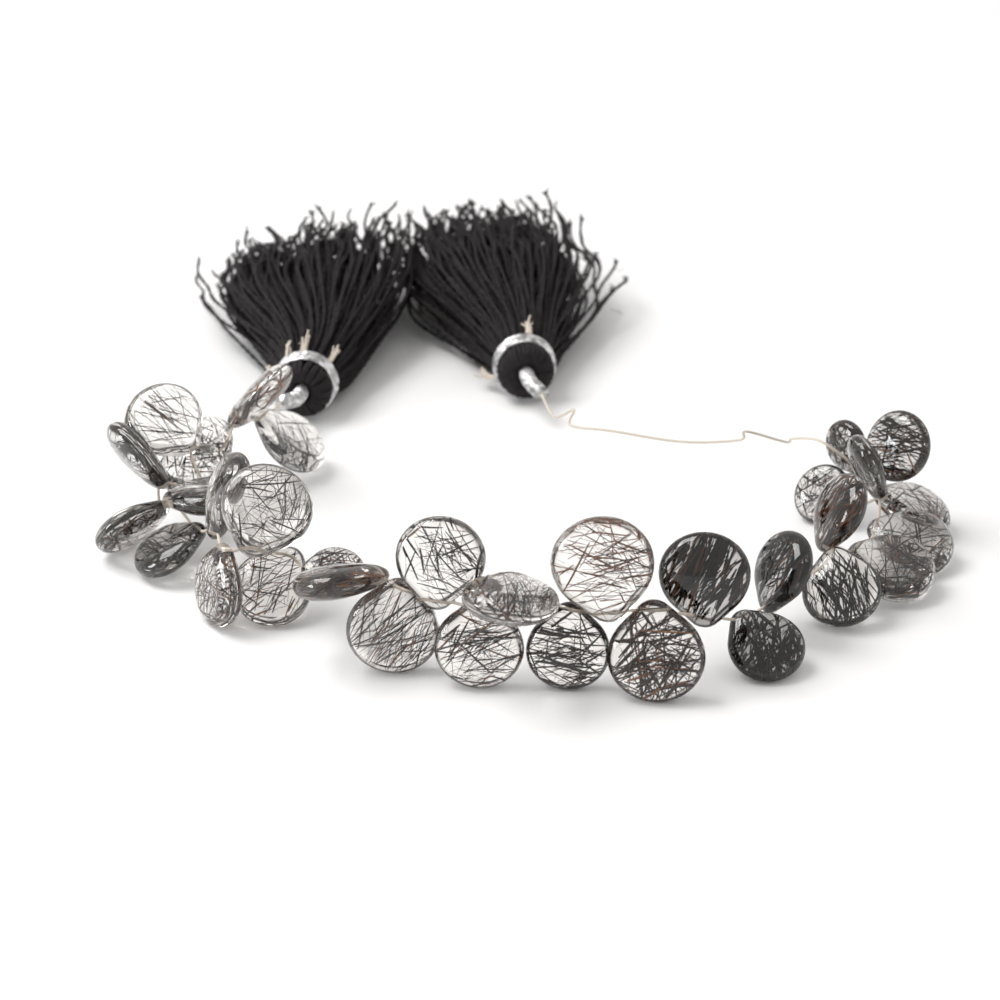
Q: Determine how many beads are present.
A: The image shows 34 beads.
